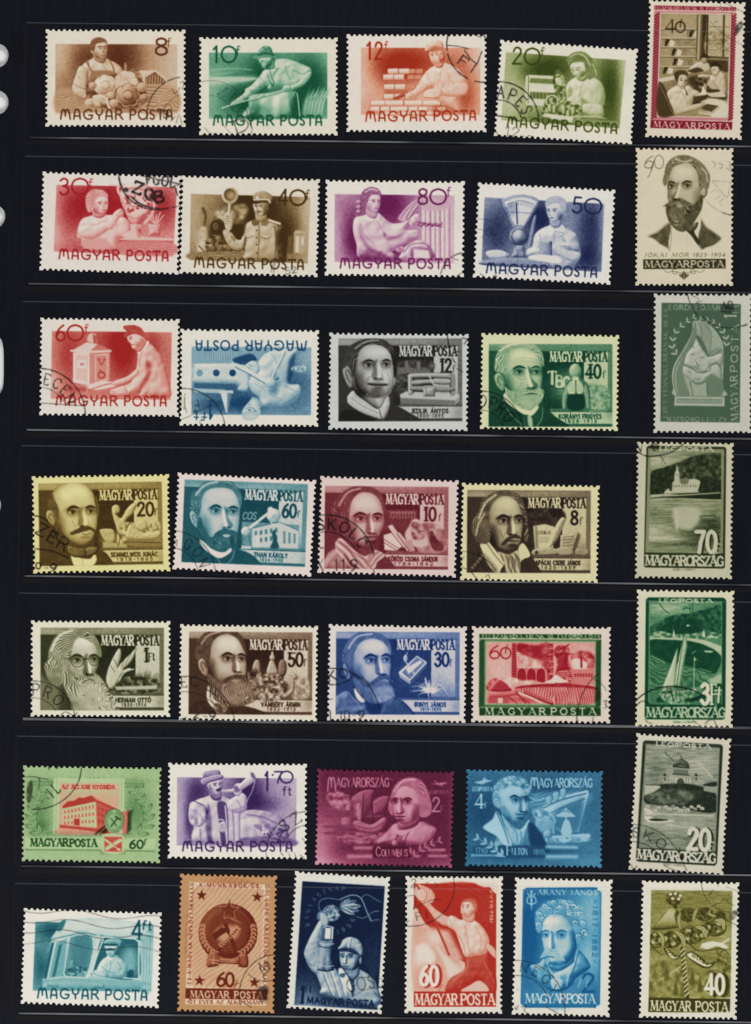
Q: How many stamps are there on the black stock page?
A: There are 36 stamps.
